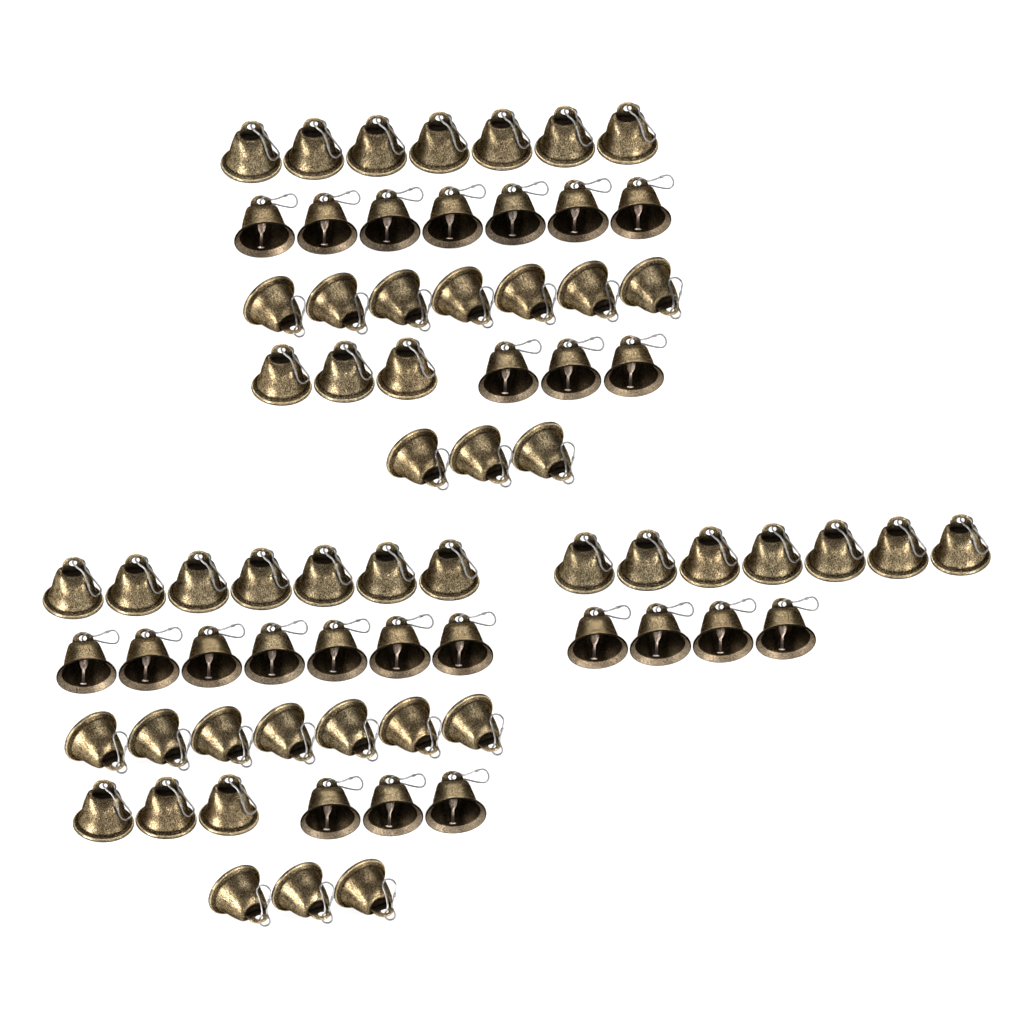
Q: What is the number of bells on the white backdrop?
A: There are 71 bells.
